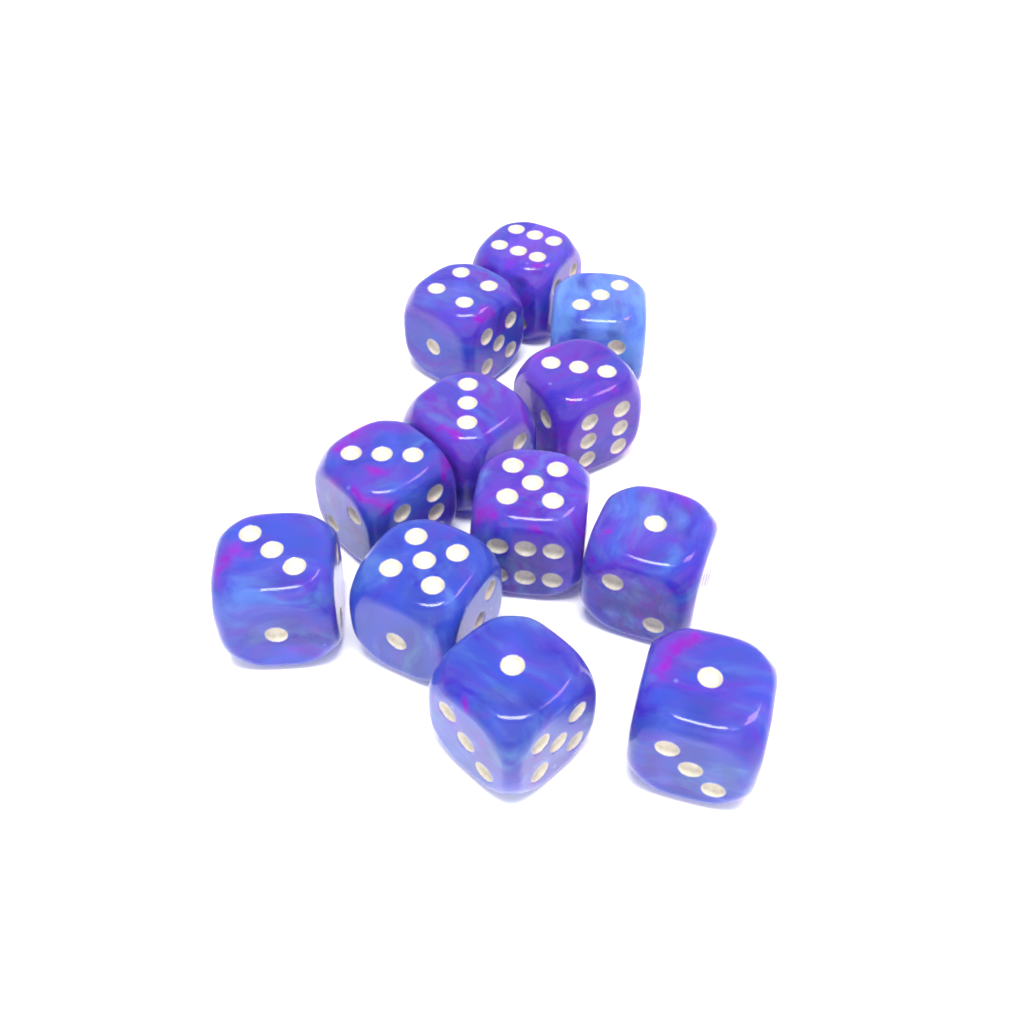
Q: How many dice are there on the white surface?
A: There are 12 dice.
